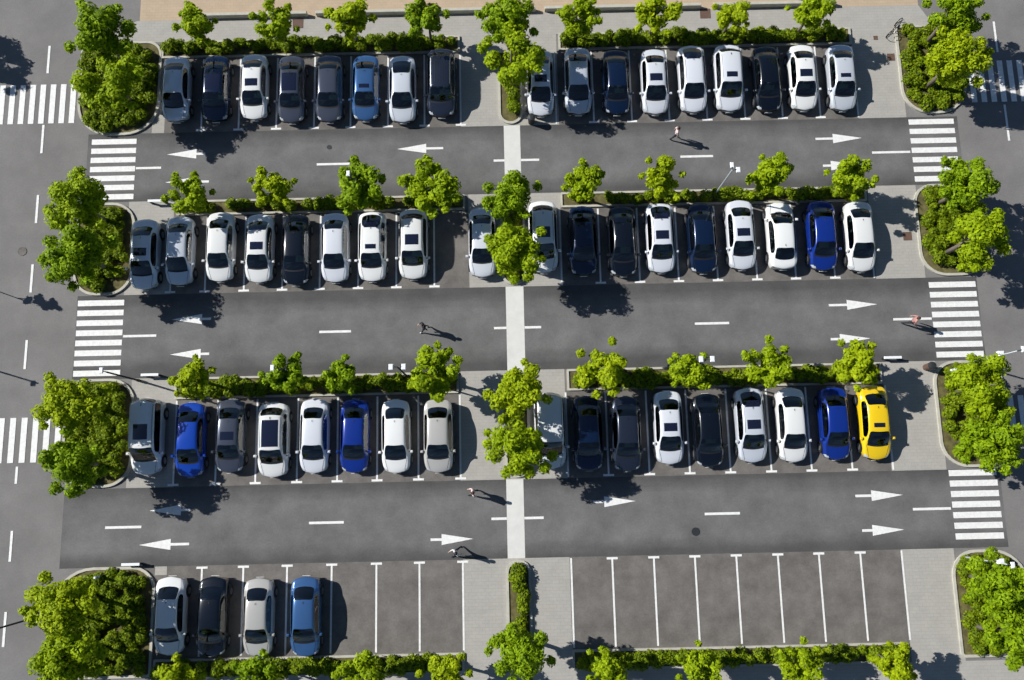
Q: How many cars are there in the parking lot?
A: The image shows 56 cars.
